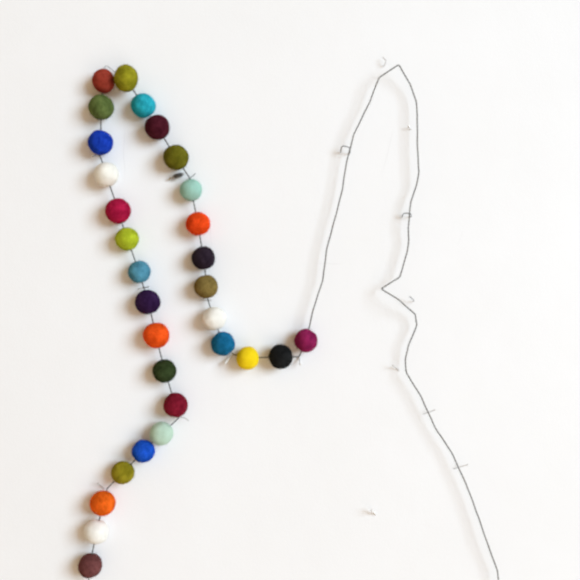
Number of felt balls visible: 30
